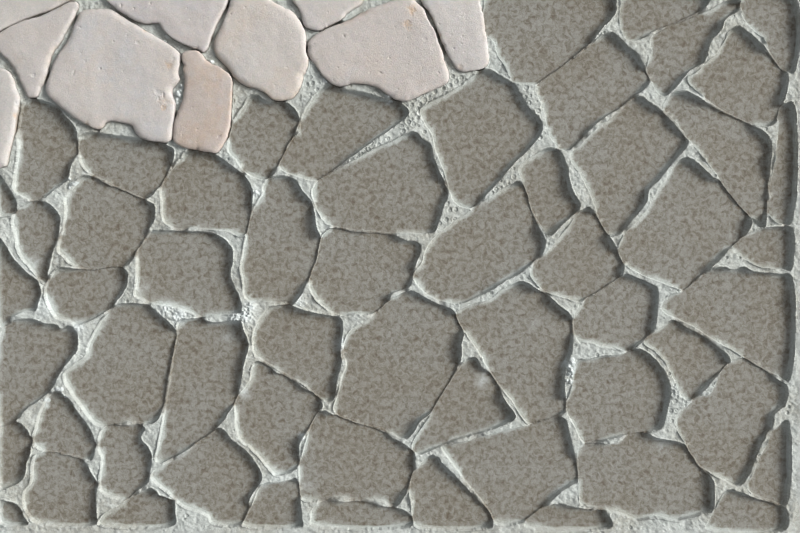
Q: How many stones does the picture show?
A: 10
